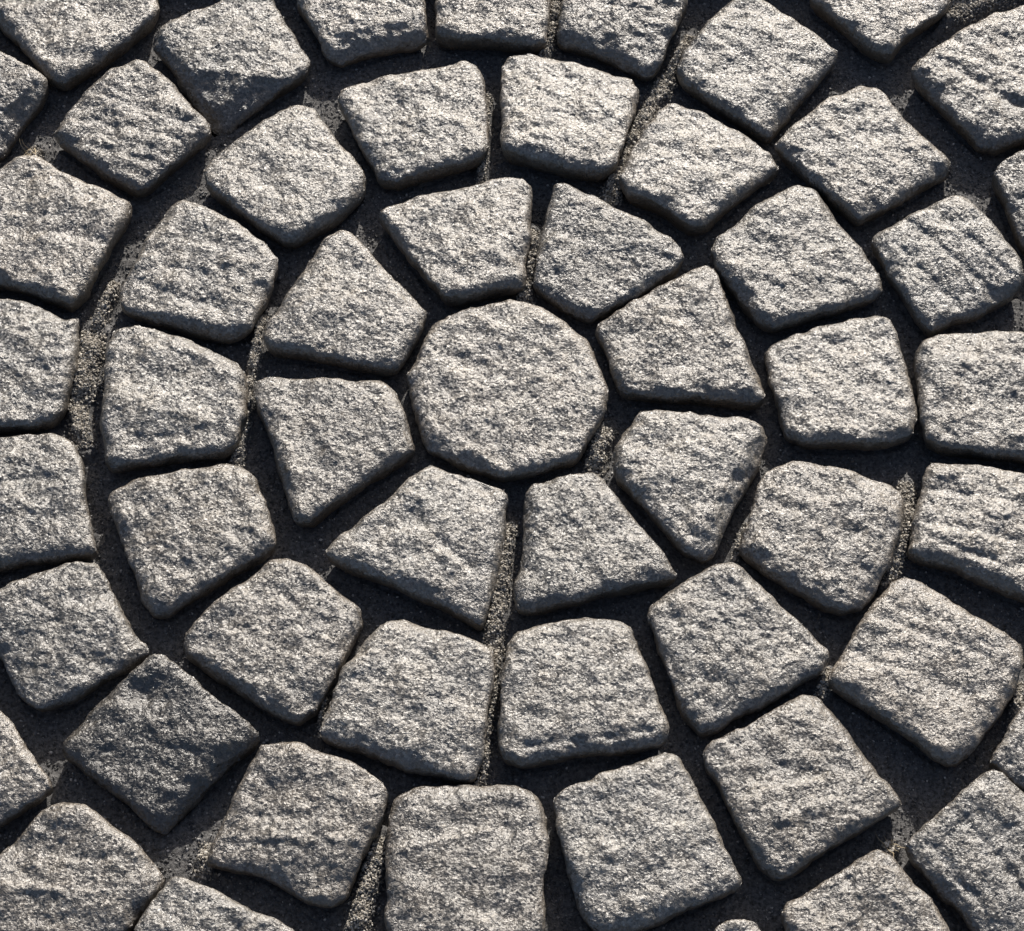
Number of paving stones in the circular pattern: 55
